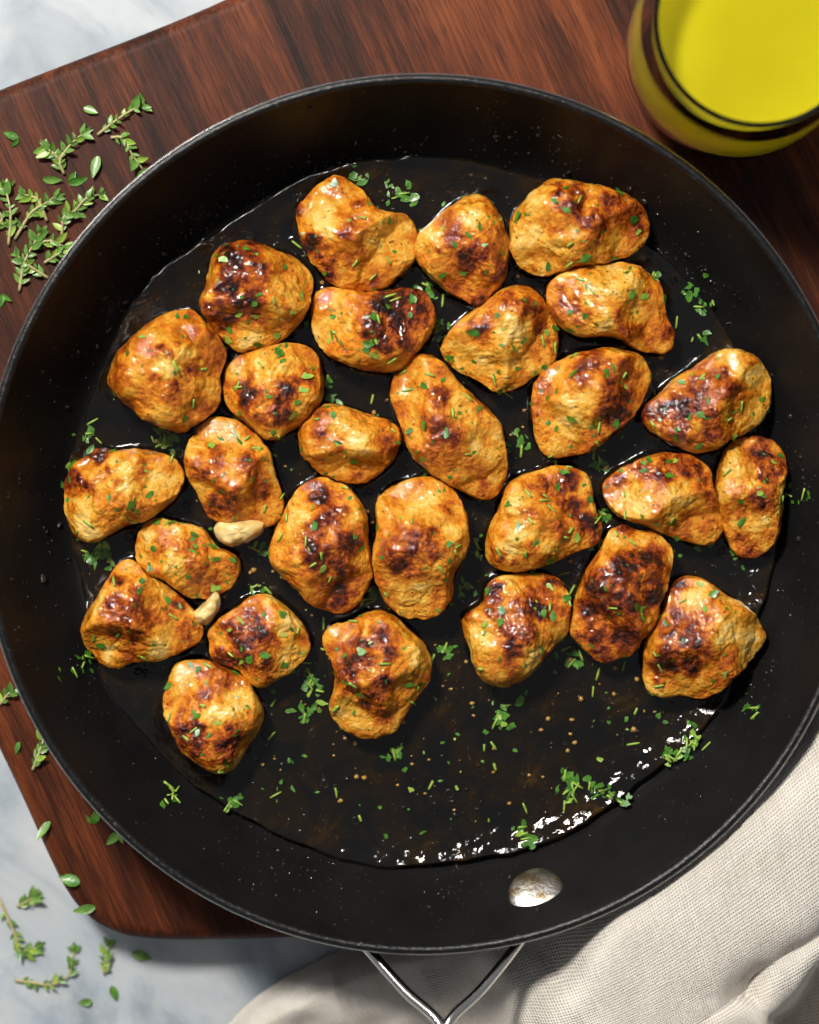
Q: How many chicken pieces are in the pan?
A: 28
